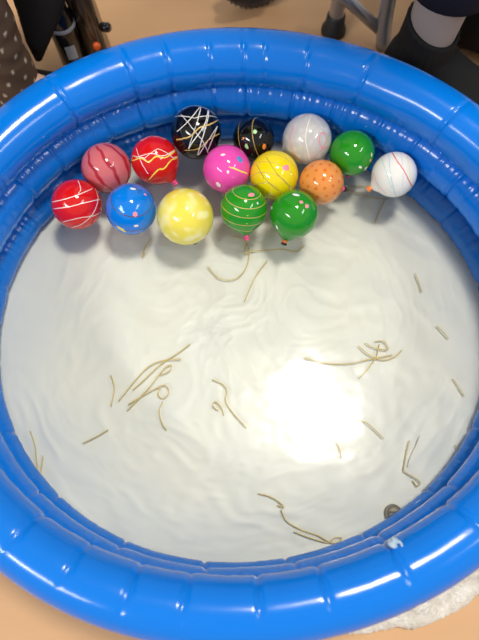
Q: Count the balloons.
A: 15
